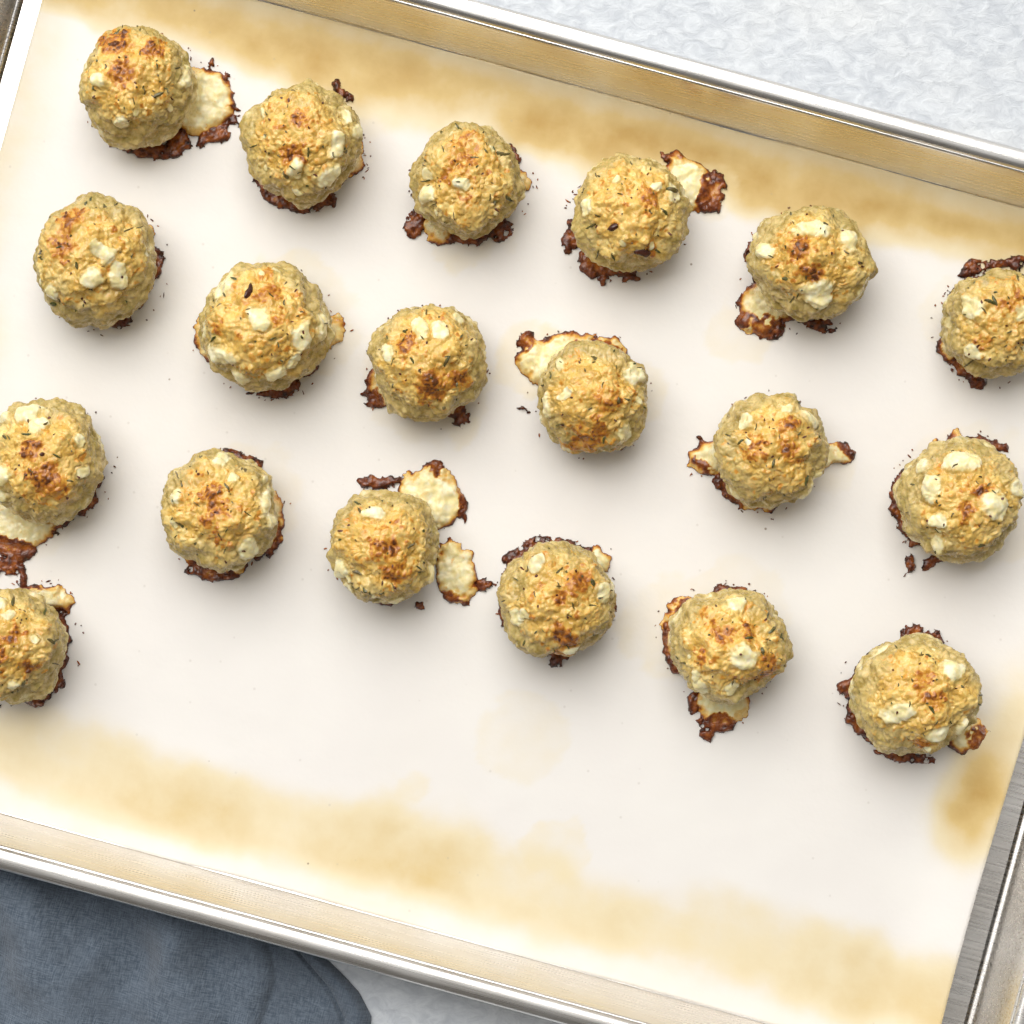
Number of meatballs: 19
